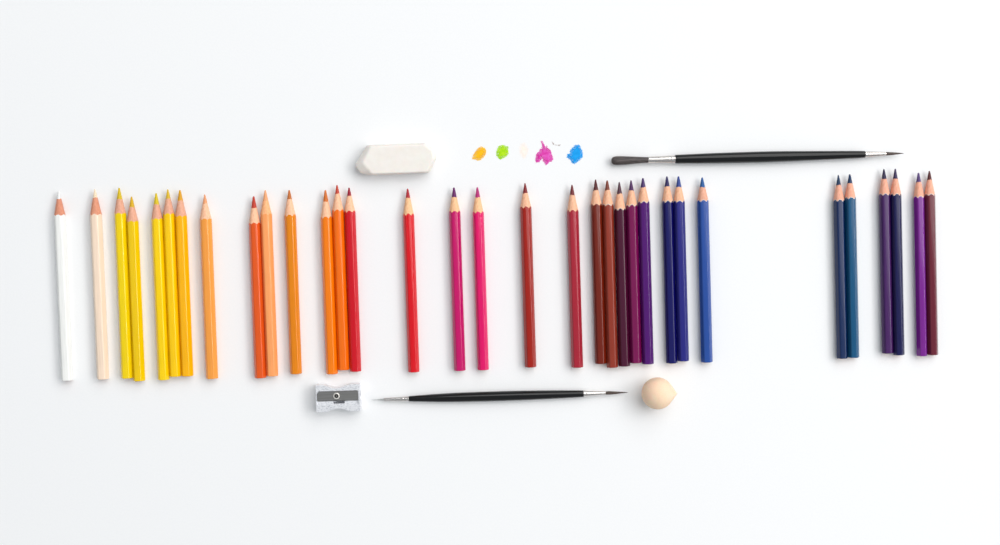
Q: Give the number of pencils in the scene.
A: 33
